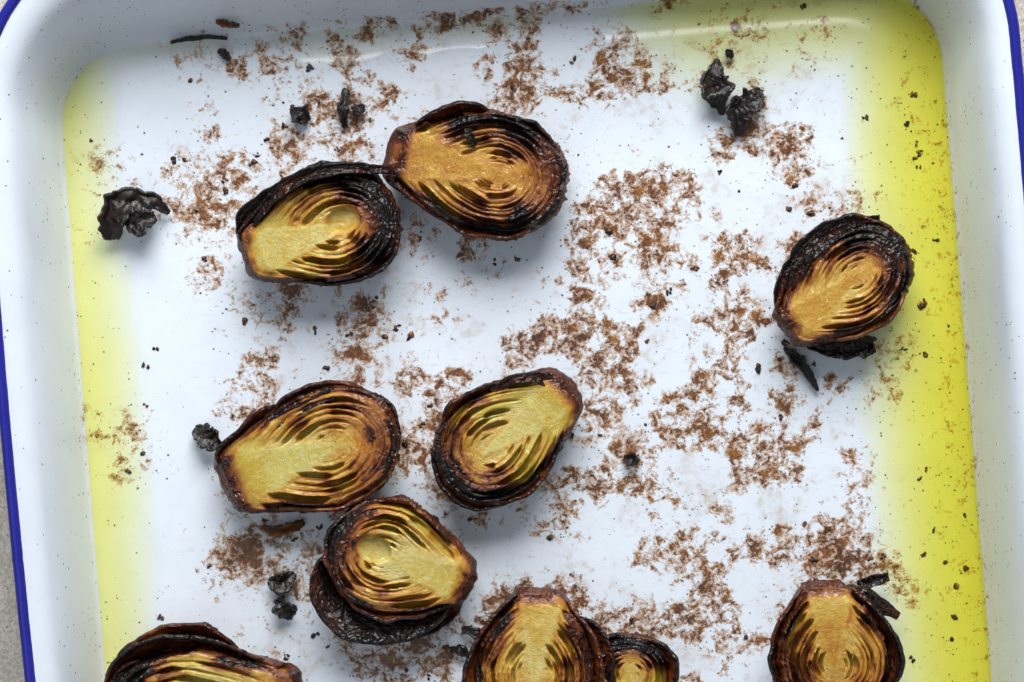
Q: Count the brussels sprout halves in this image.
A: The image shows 10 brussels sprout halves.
